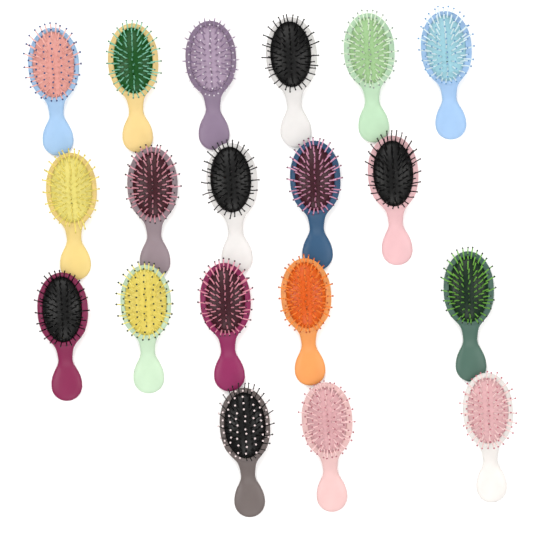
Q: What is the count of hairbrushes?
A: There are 19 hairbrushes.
